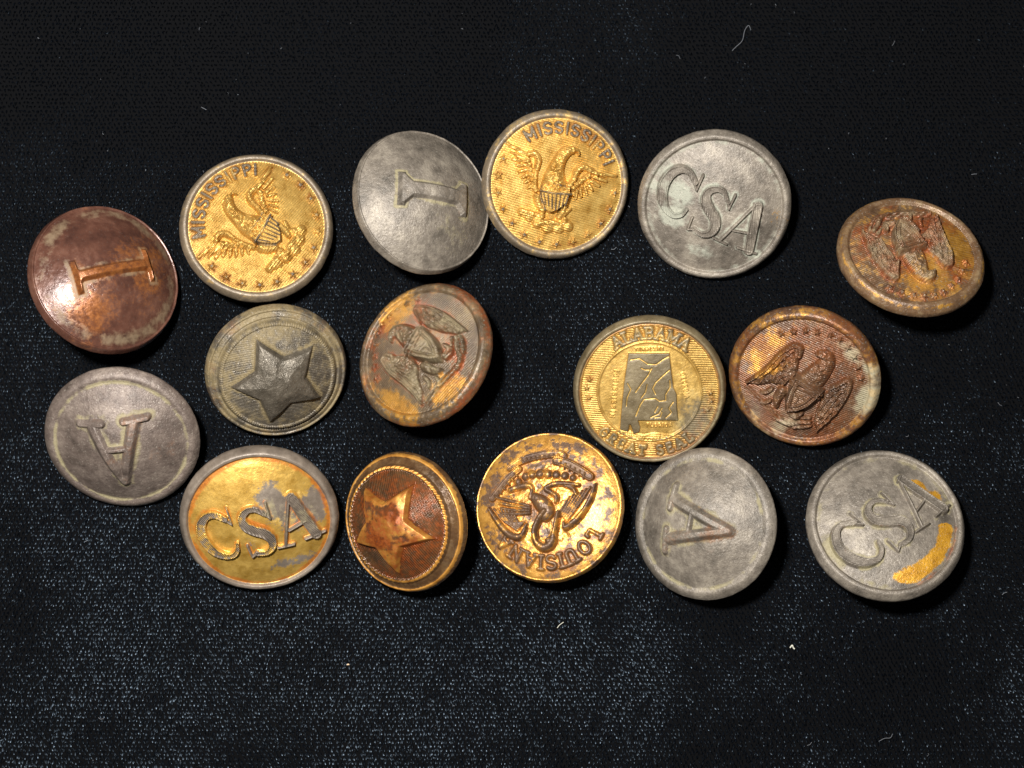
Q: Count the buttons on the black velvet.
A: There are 16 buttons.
